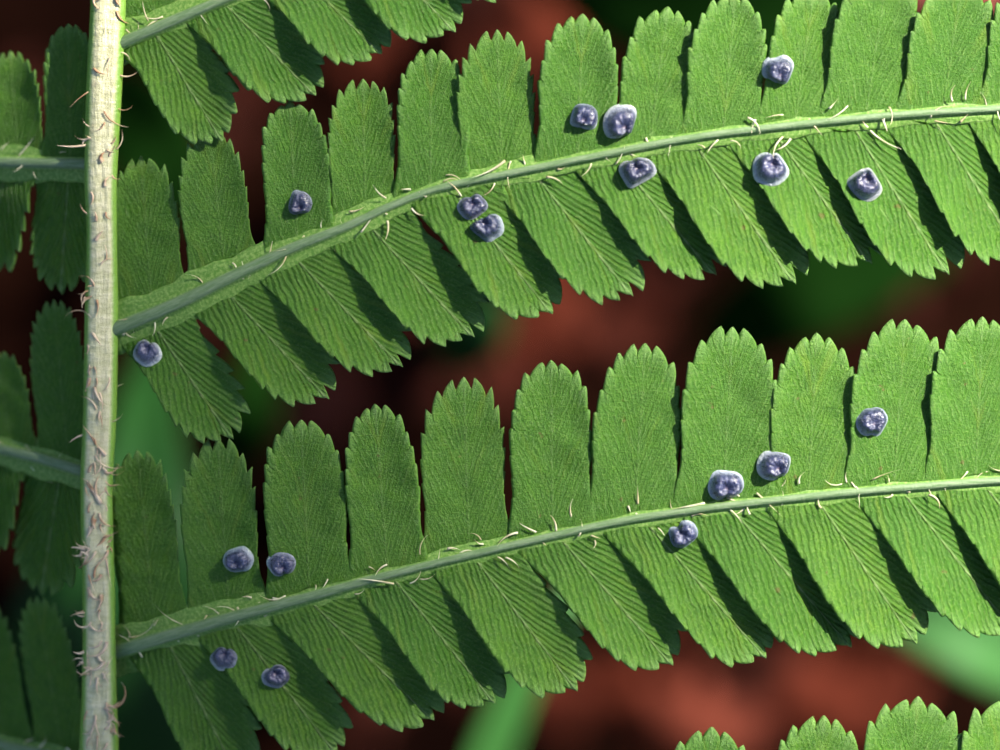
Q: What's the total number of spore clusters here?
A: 18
